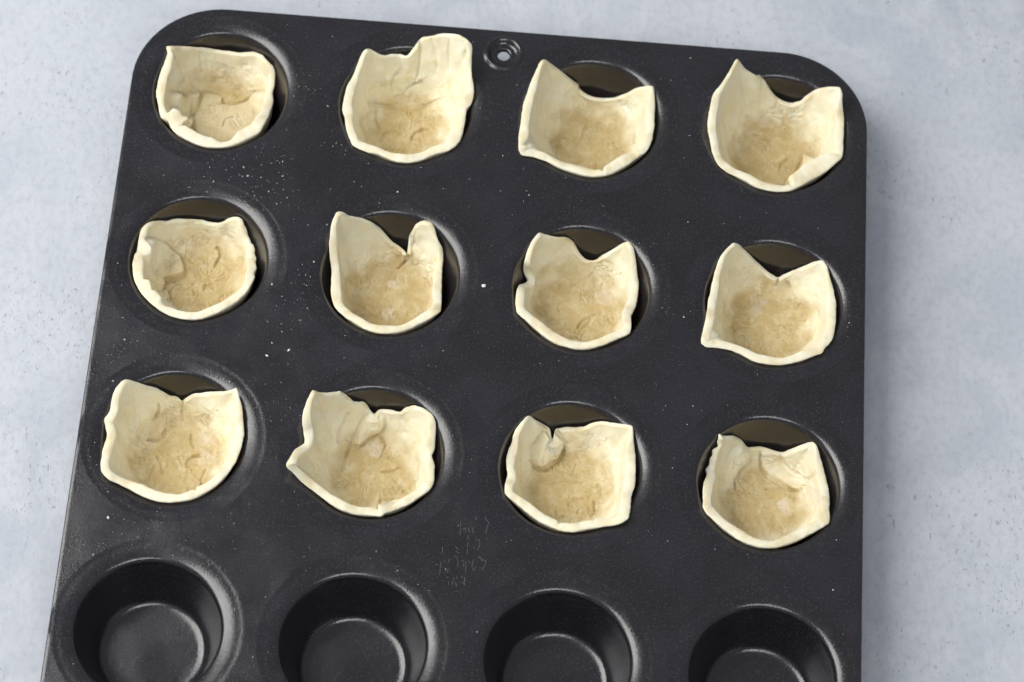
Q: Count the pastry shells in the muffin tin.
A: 12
